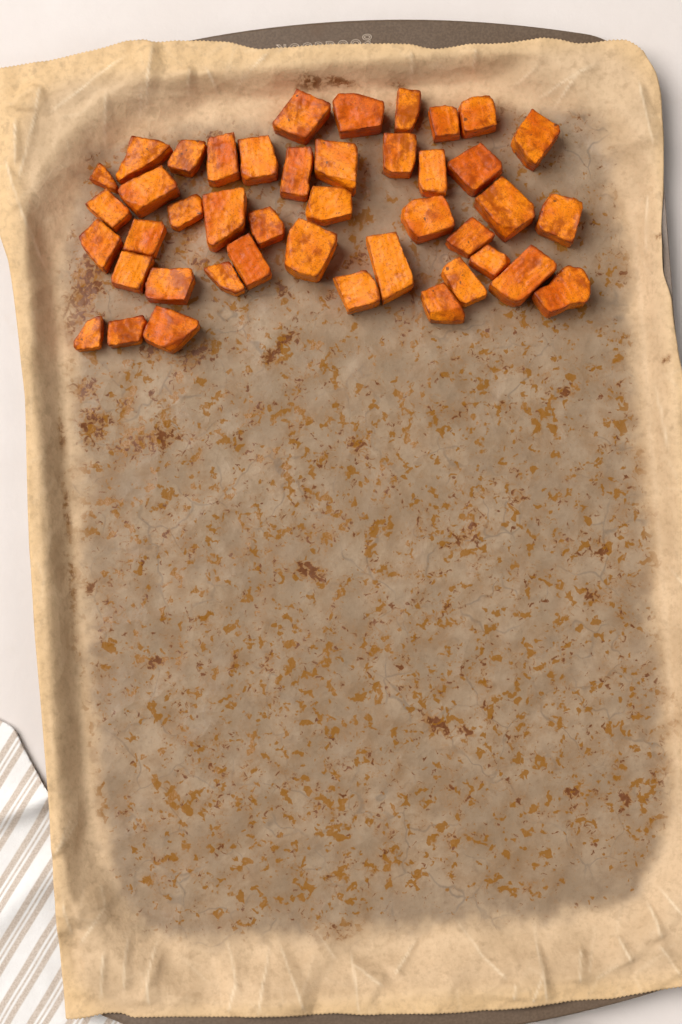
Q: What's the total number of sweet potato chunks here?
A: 43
